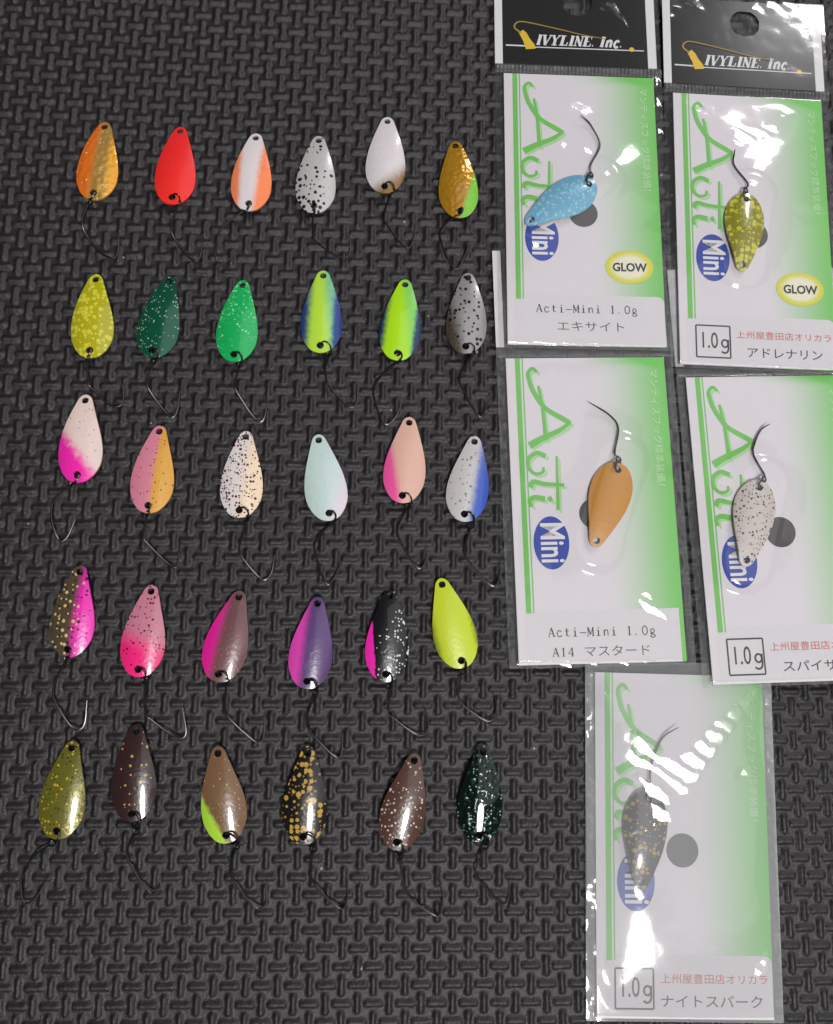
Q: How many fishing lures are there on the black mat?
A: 35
